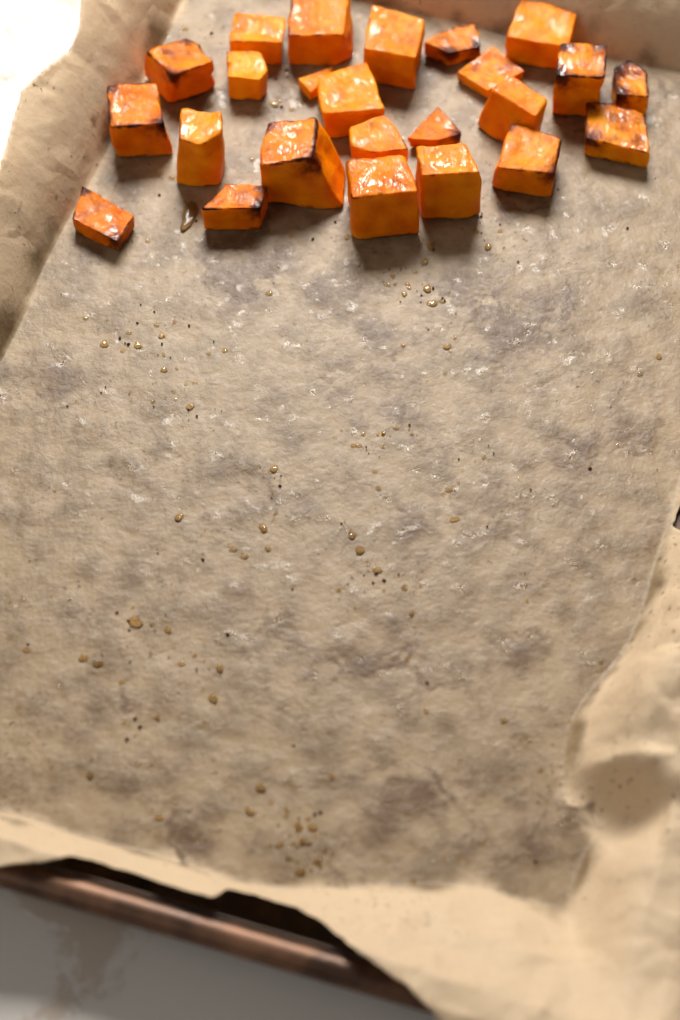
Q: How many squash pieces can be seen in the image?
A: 24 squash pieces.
